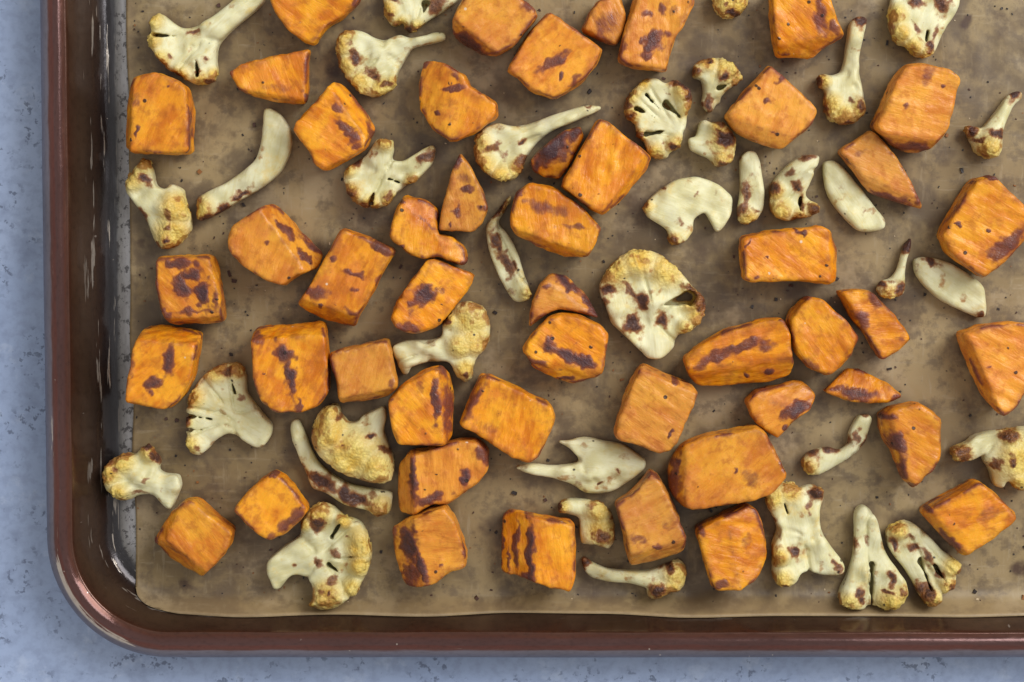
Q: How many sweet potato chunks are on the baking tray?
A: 48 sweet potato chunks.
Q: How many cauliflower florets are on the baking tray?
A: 36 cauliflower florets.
